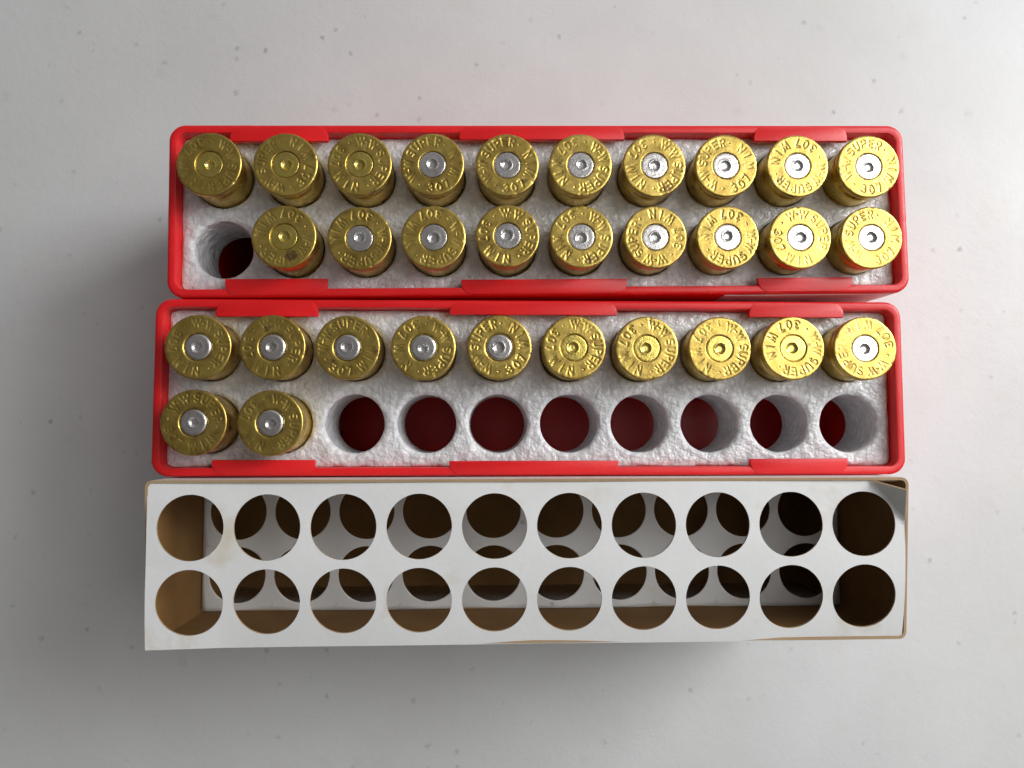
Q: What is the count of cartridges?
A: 31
